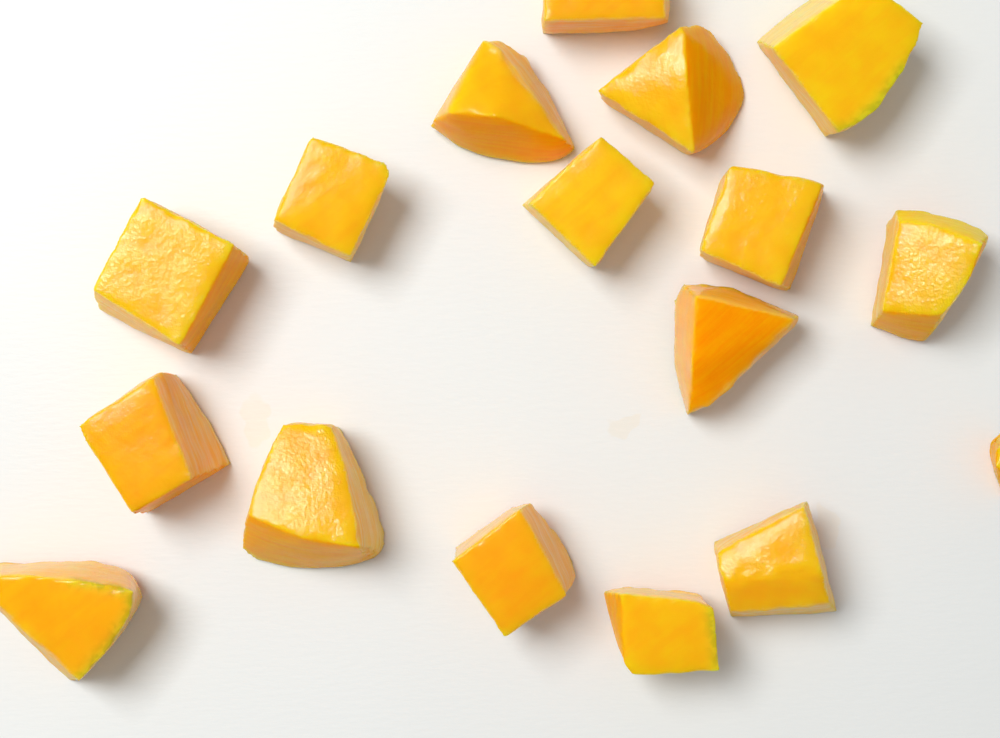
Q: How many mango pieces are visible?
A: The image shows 17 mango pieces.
